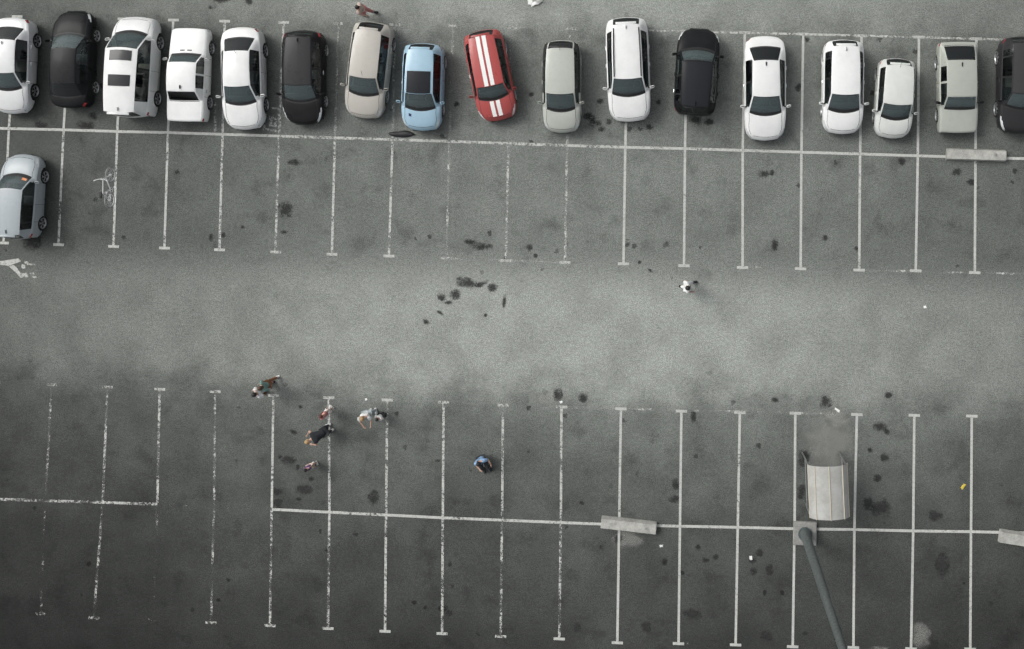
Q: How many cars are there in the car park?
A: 18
